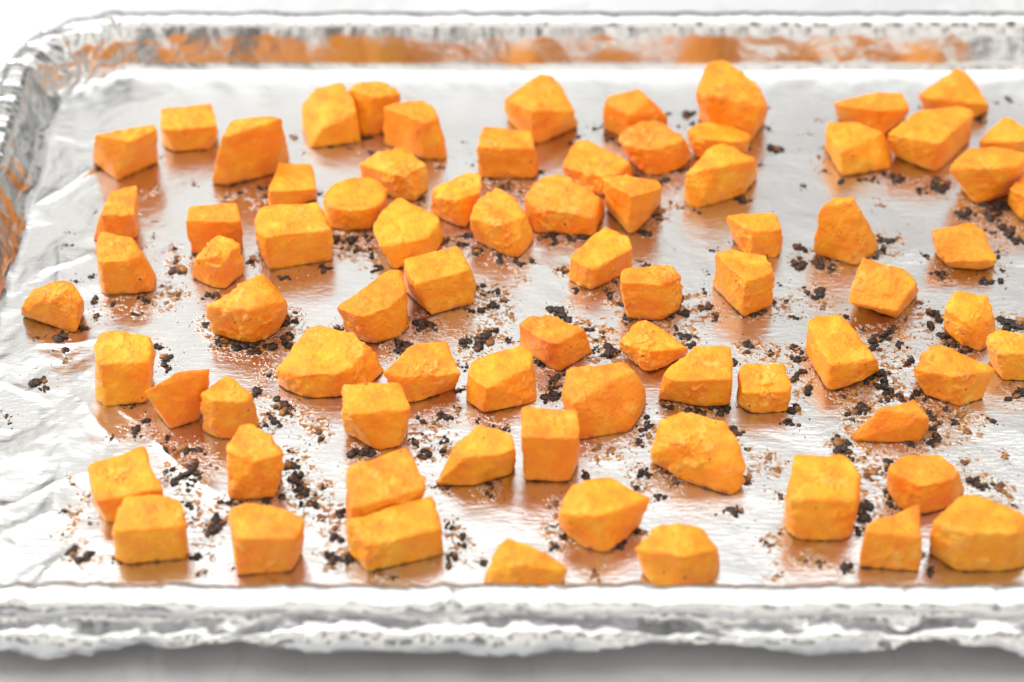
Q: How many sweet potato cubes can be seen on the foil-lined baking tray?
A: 78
